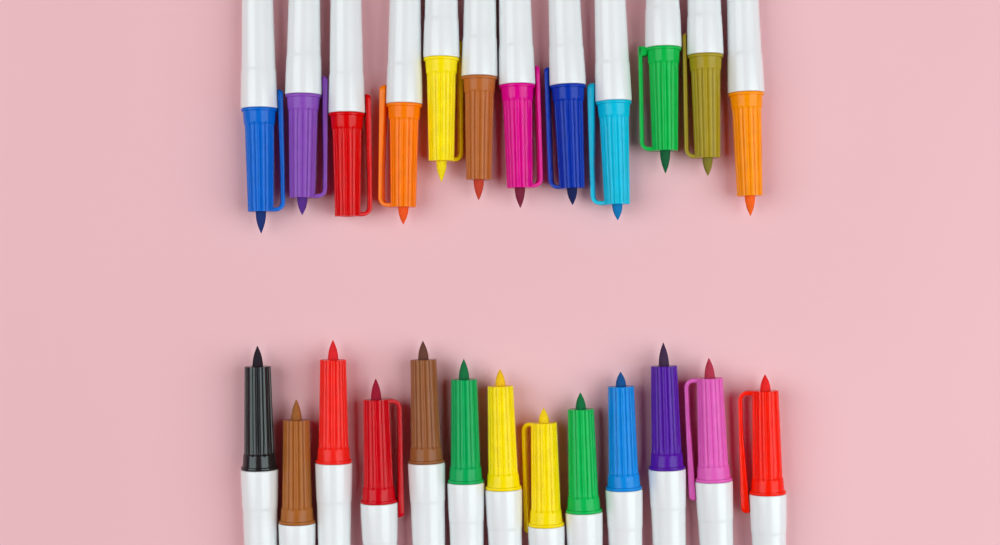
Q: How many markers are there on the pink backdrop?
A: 25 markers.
